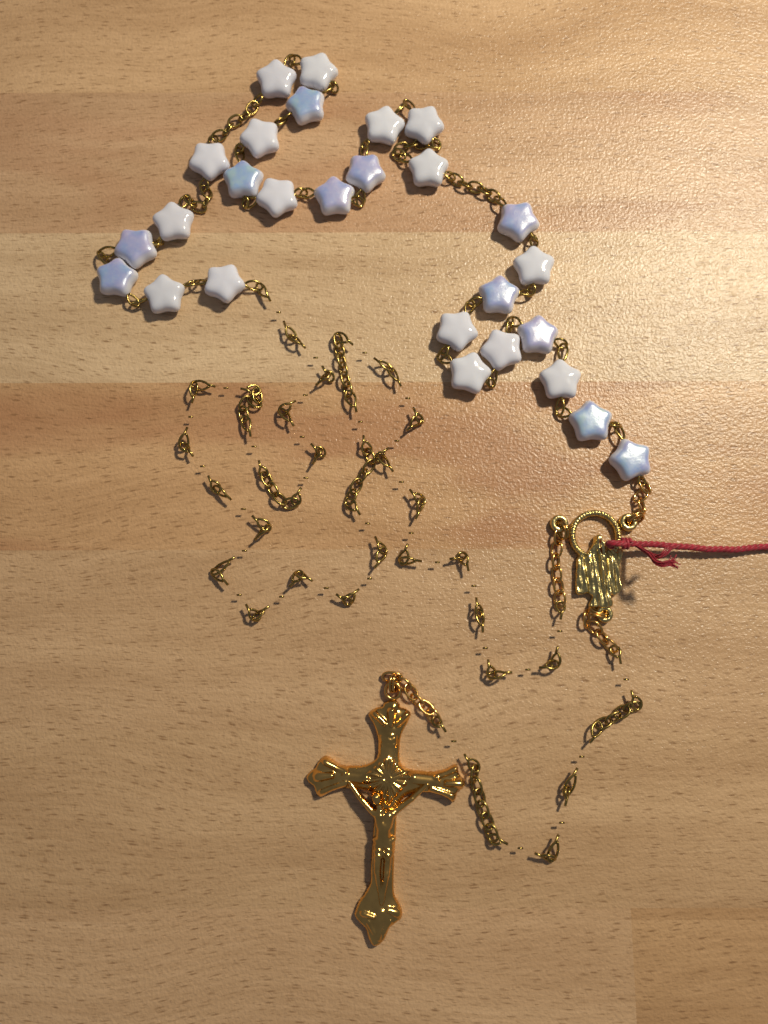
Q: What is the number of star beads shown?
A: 27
